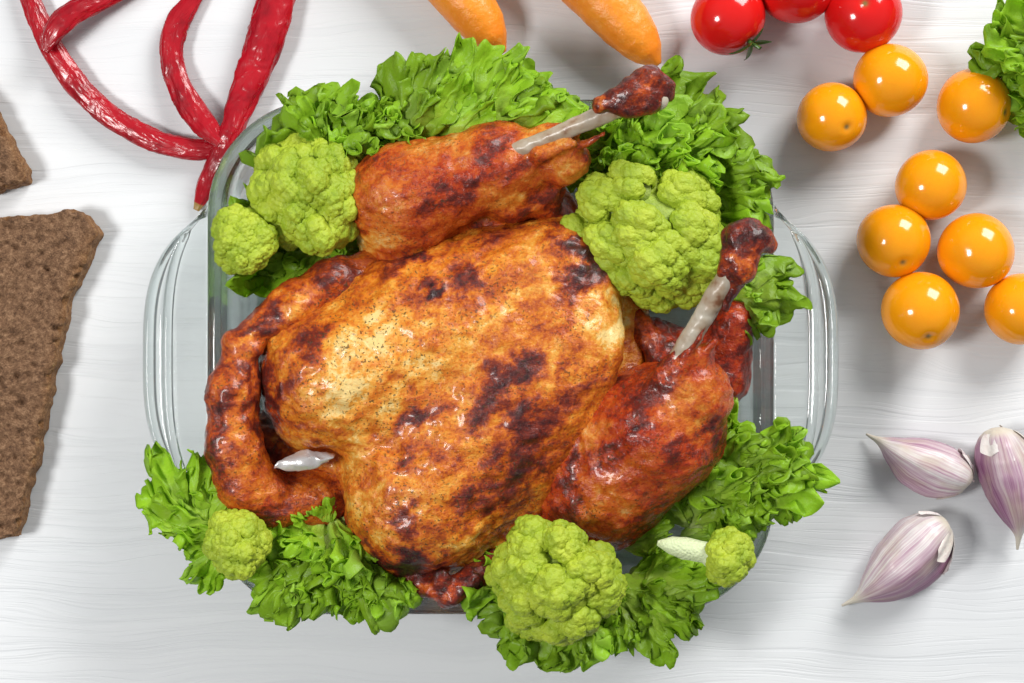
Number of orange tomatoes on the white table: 8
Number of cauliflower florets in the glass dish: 6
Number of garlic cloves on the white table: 3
